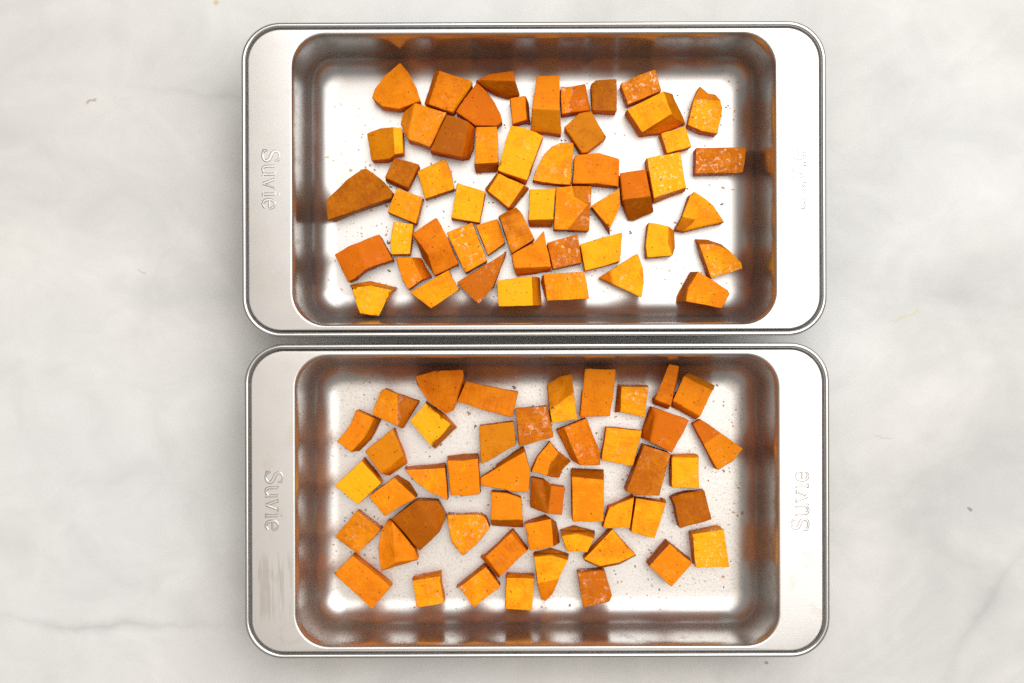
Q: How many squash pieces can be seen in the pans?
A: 99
